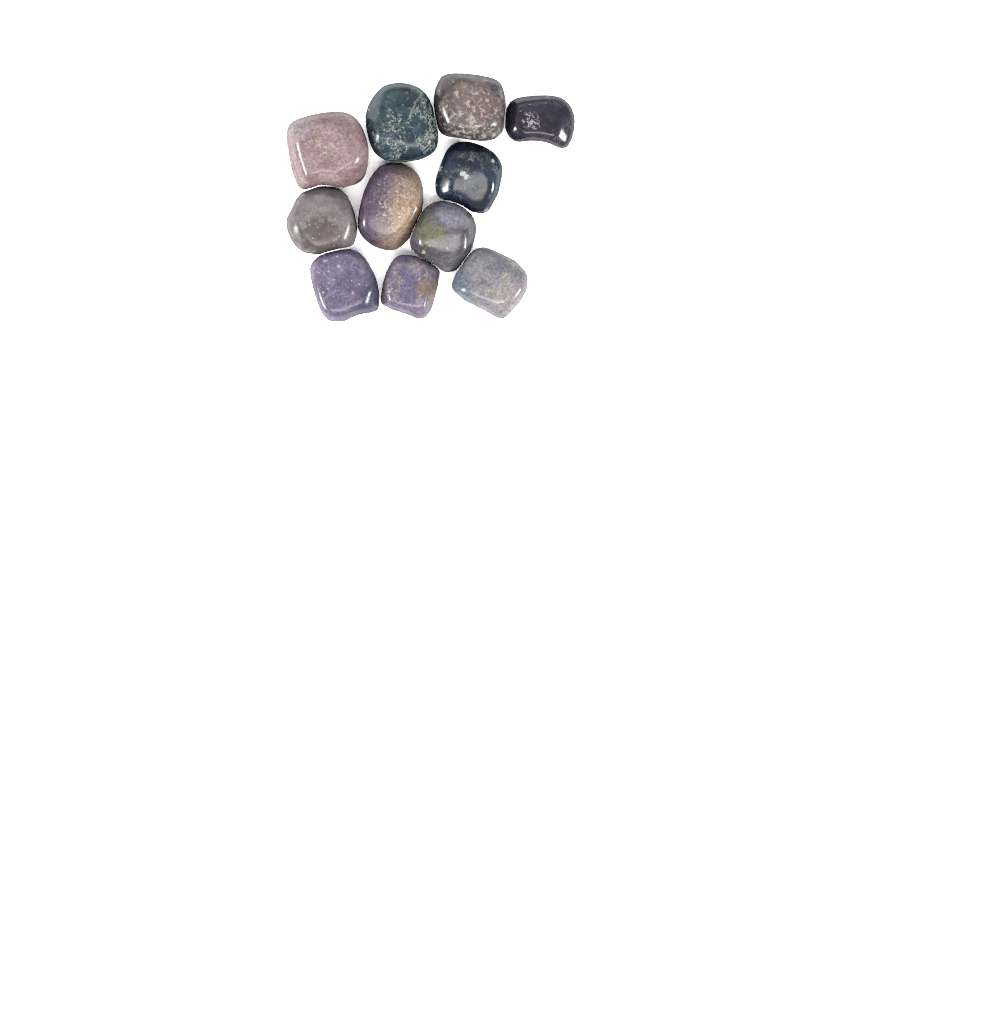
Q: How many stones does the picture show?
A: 11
